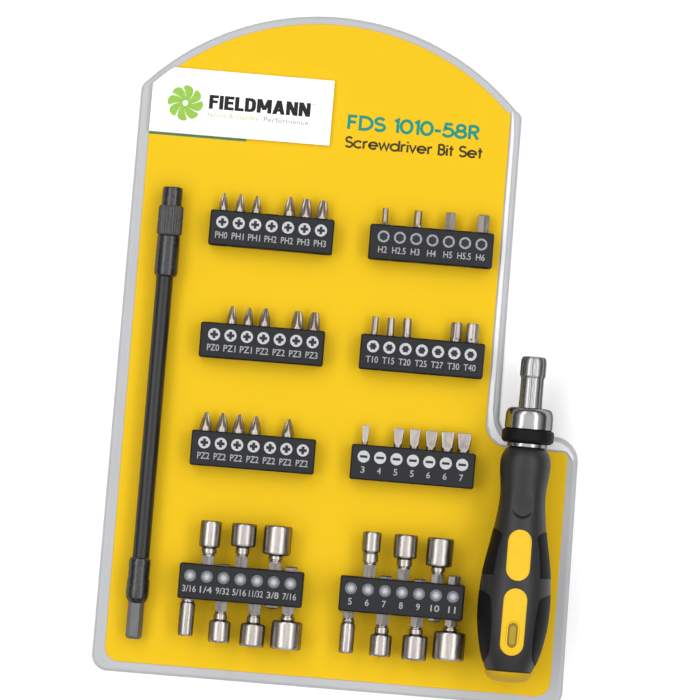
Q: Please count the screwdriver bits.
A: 31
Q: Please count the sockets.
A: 14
